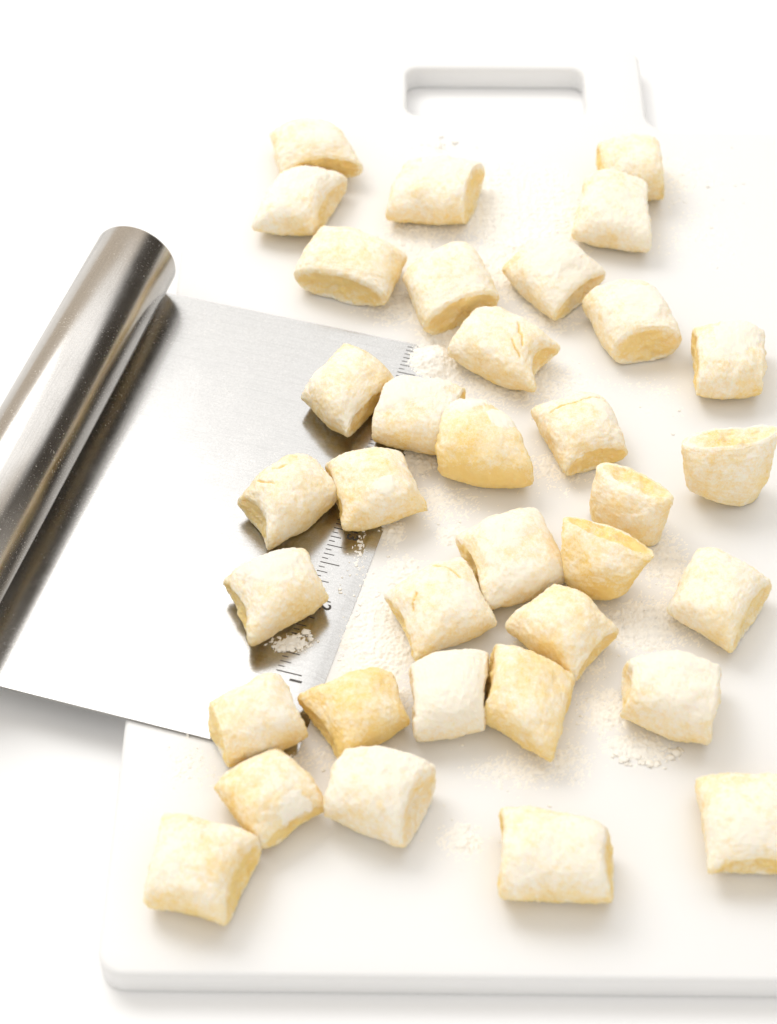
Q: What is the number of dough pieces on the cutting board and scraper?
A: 35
